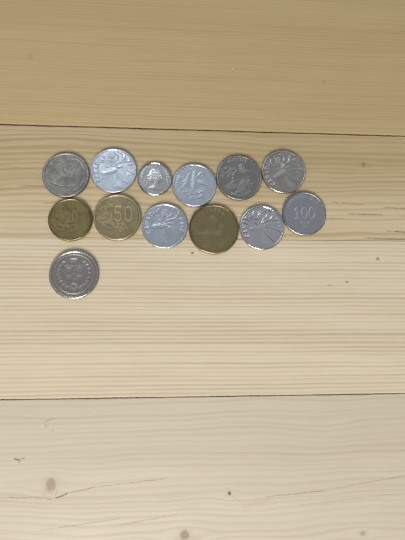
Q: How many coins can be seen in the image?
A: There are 13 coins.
